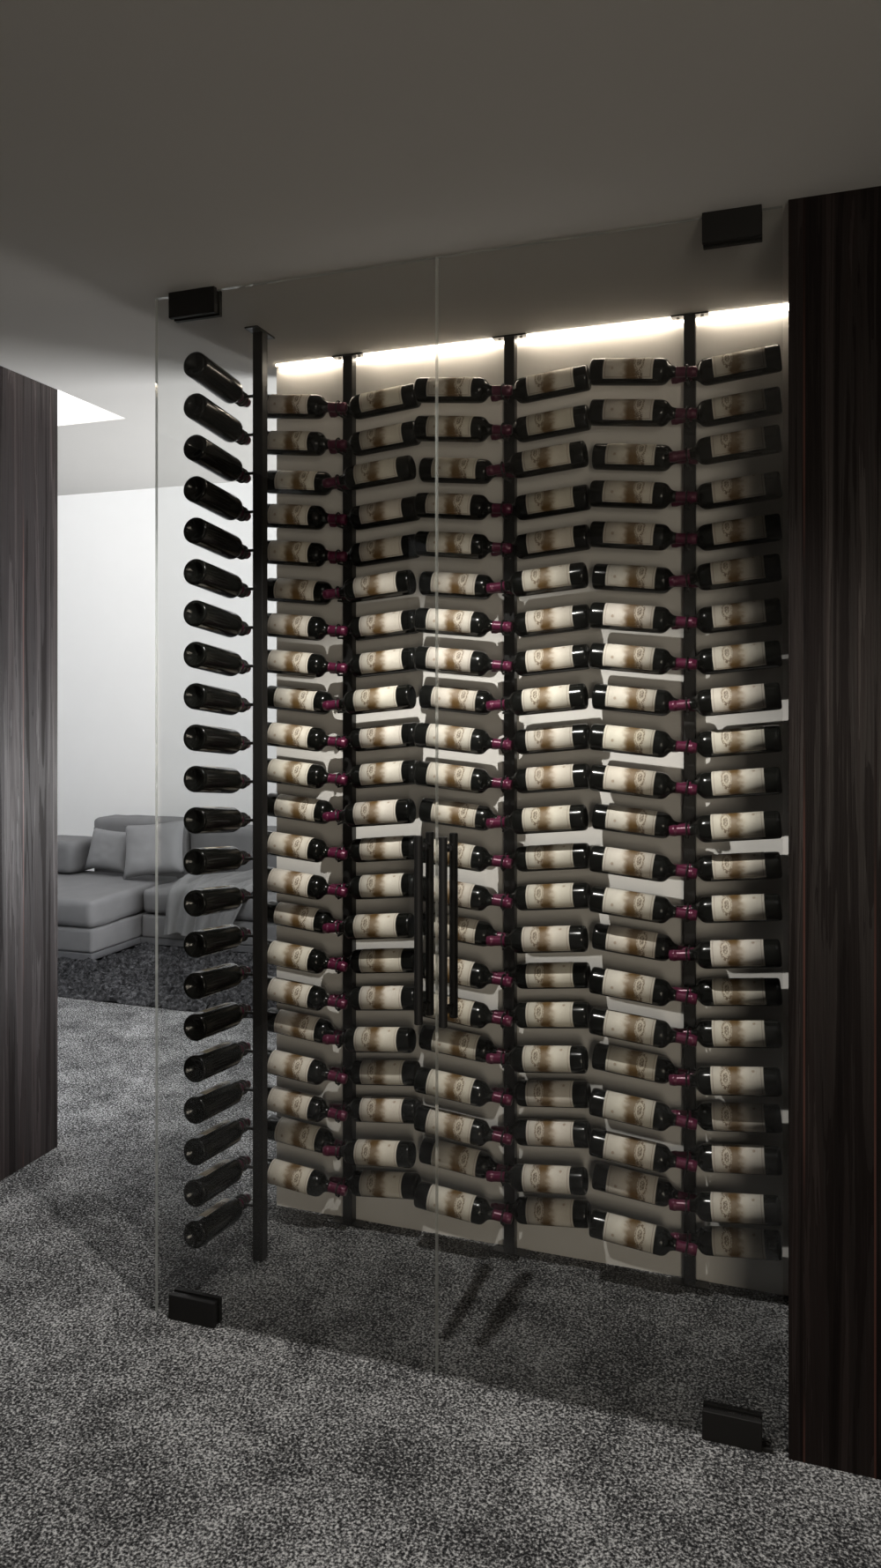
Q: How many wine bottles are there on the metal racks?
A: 154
